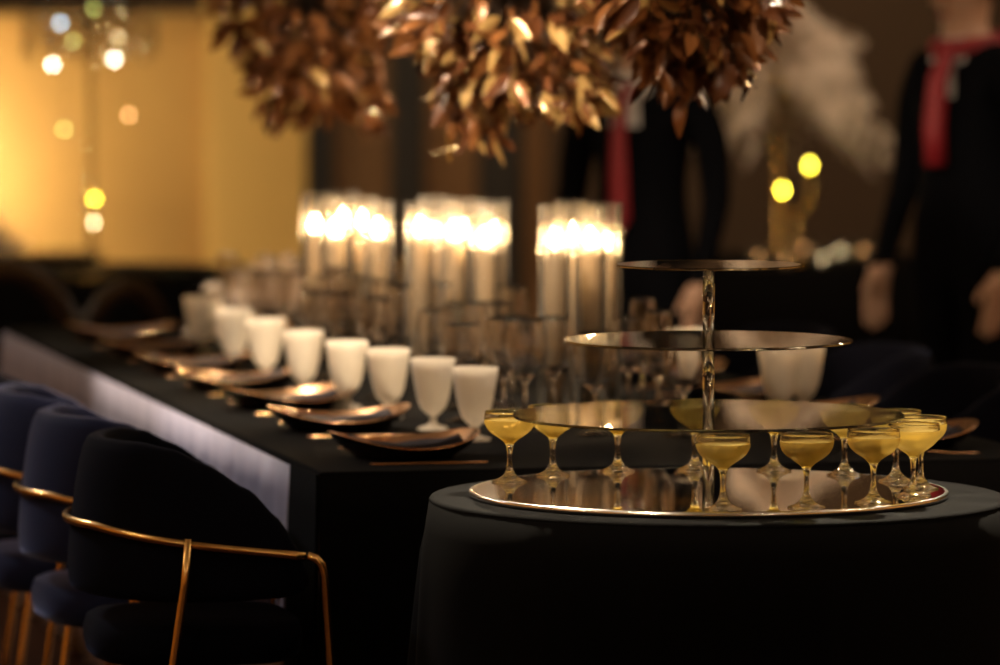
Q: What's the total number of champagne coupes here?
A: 12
